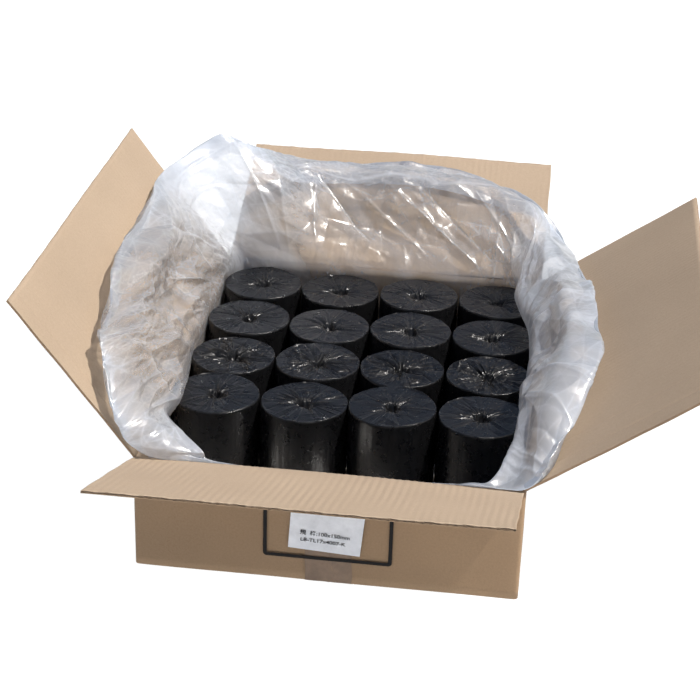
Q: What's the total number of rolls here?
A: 16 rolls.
